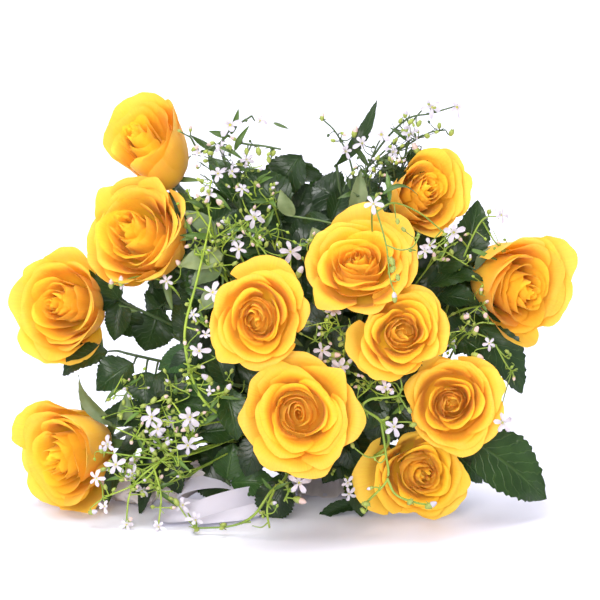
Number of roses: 12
